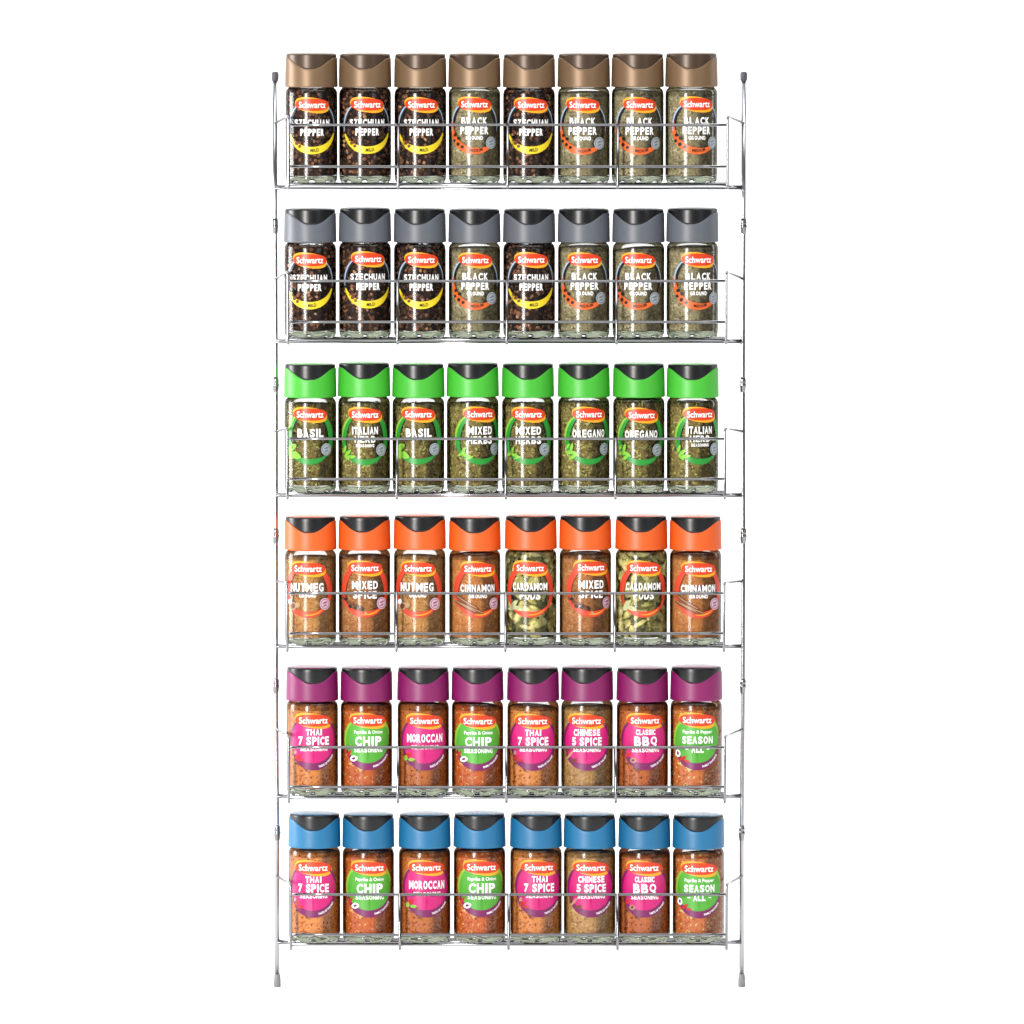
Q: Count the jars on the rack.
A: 48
